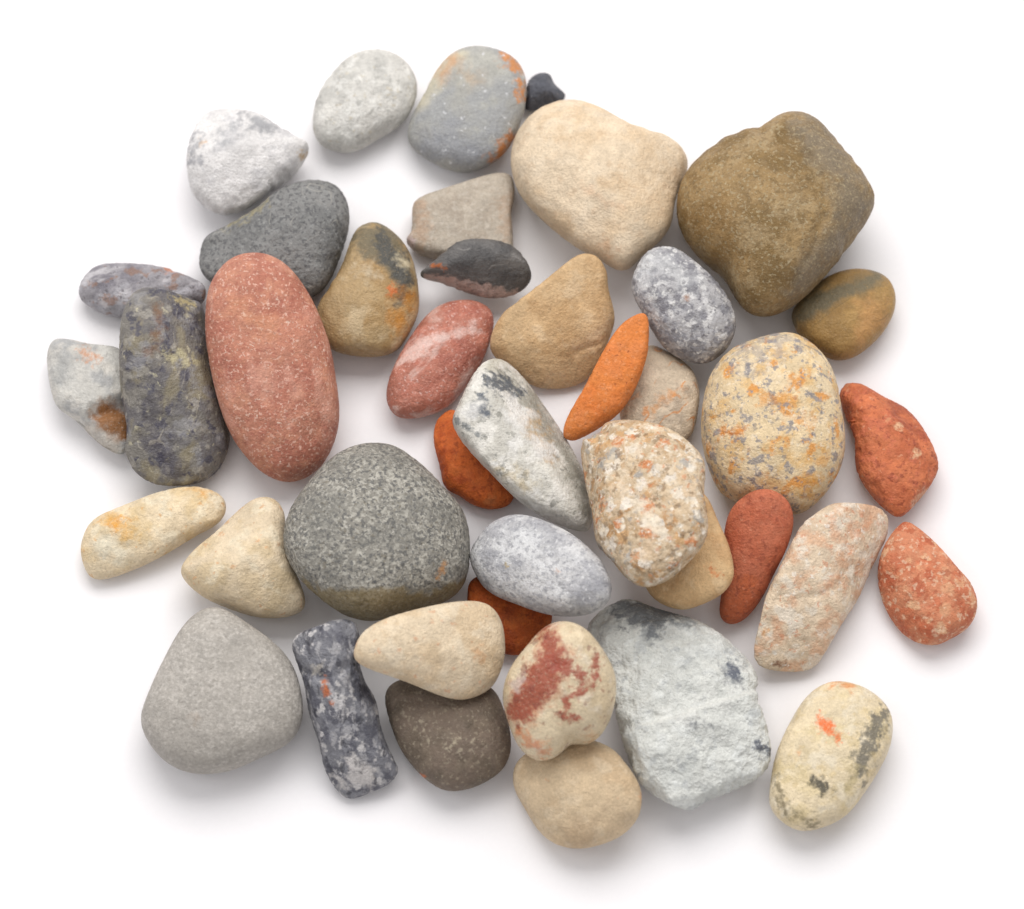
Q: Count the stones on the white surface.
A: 42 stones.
